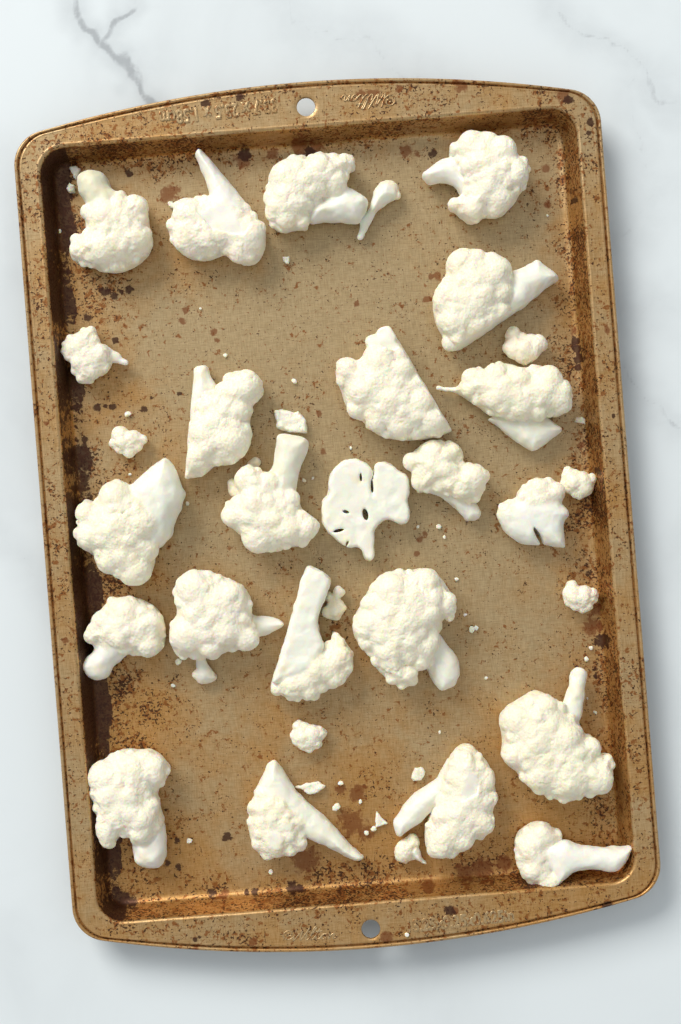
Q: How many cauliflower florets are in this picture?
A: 31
